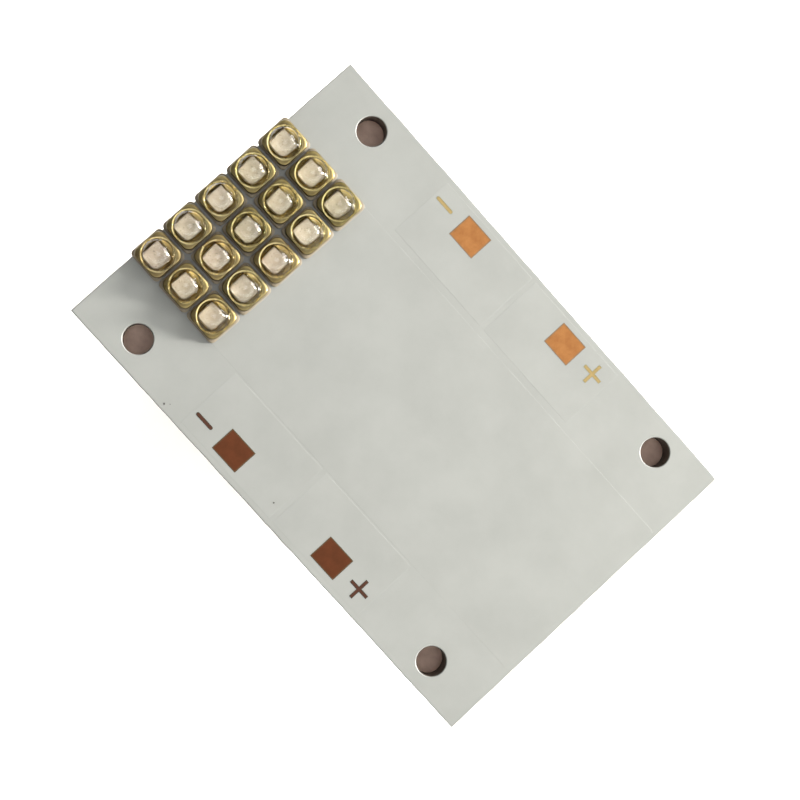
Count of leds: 15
